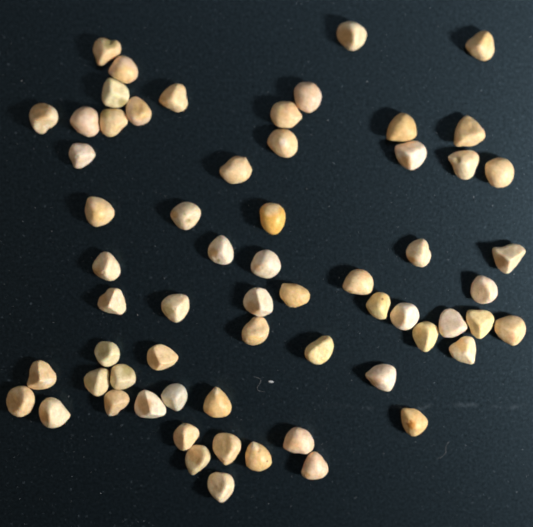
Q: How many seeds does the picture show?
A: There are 63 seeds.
